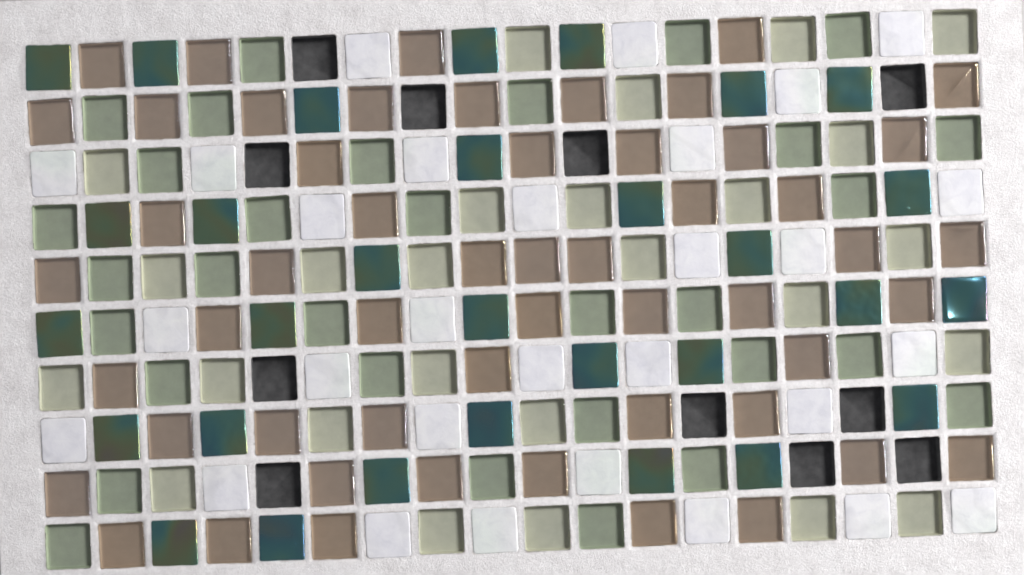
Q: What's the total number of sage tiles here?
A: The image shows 57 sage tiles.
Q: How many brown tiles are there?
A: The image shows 53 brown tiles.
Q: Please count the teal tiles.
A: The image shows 30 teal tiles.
